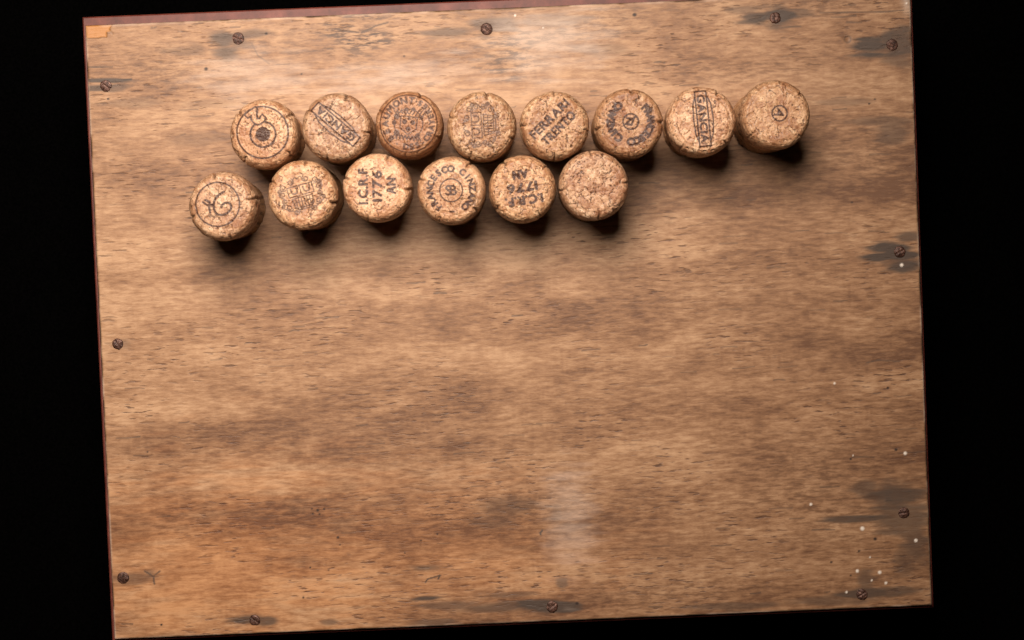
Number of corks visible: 14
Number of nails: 12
